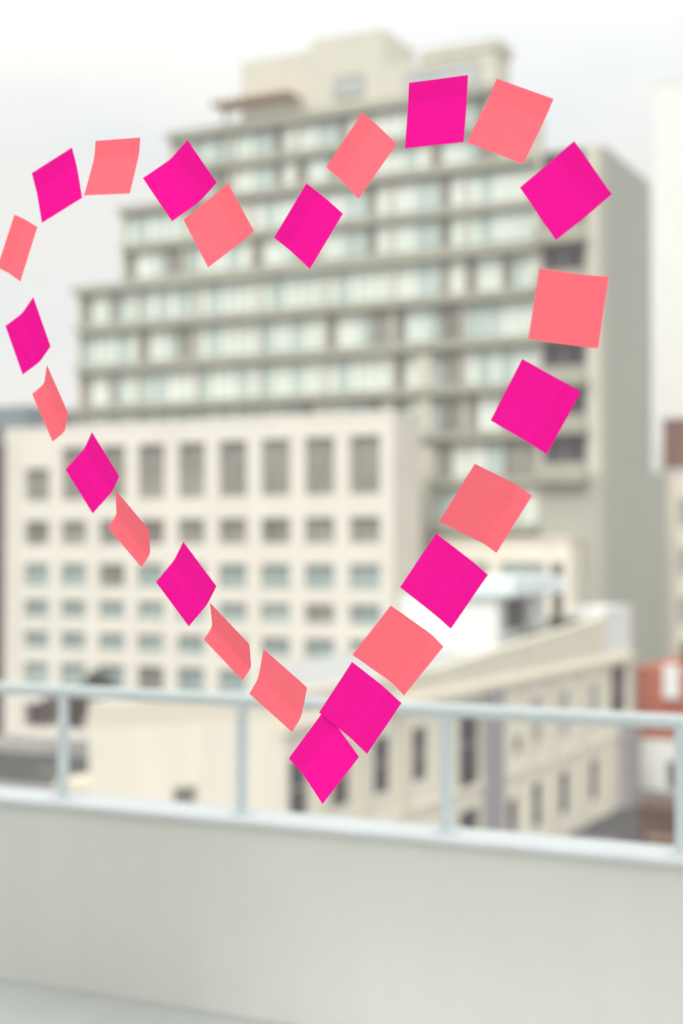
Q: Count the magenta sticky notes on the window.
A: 12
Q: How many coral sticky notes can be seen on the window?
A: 12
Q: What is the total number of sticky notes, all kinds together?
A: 24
